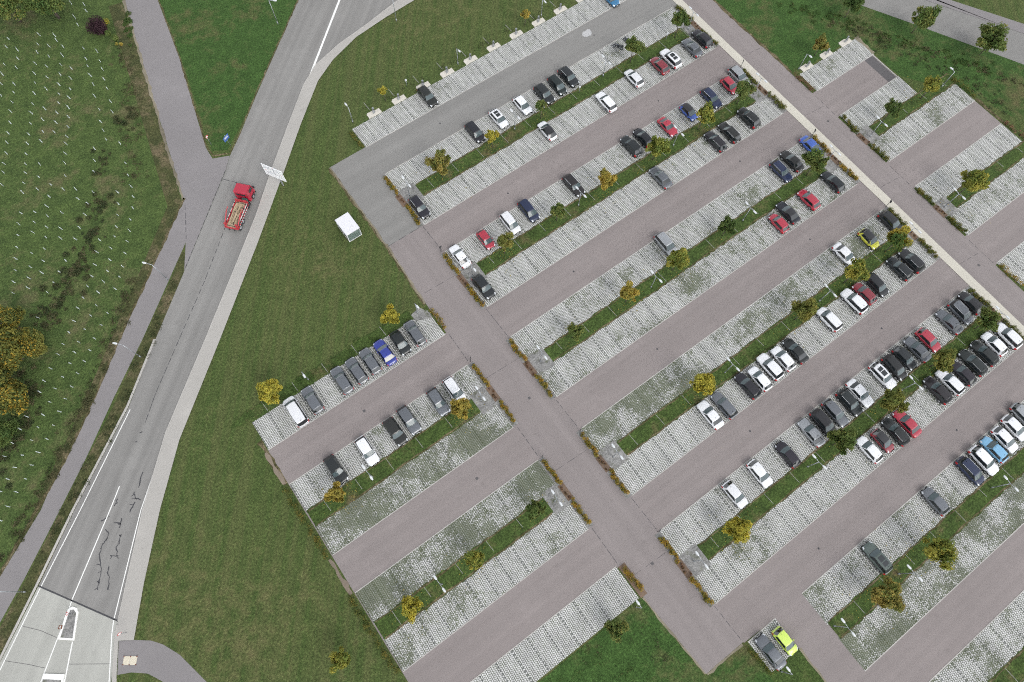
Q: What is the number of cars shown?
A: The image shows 108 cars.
